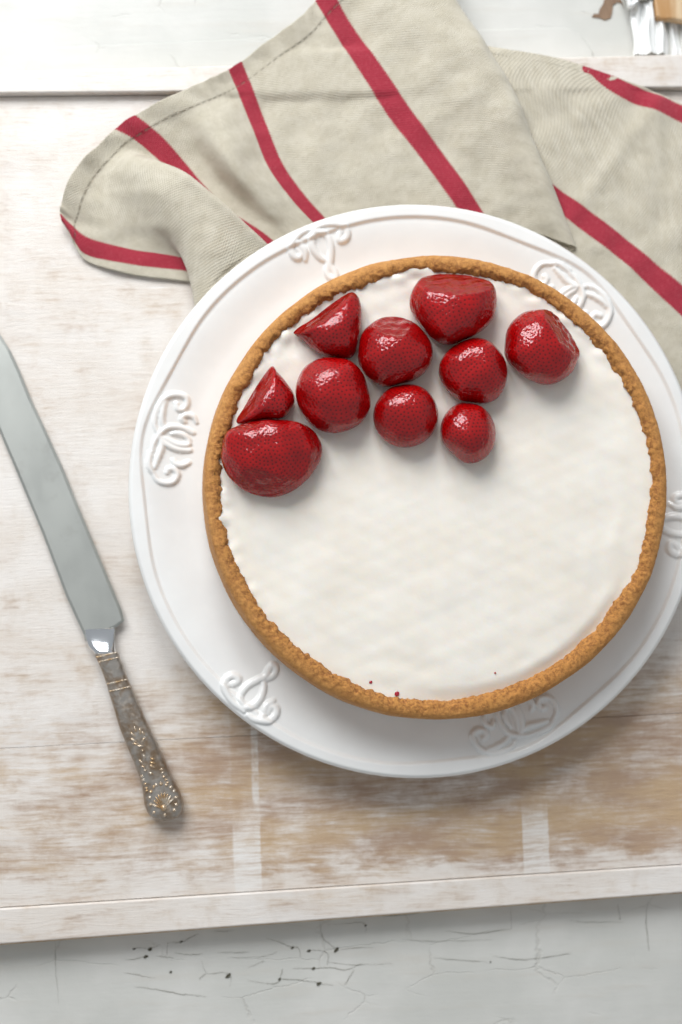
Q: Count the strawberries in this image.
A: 10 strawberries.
